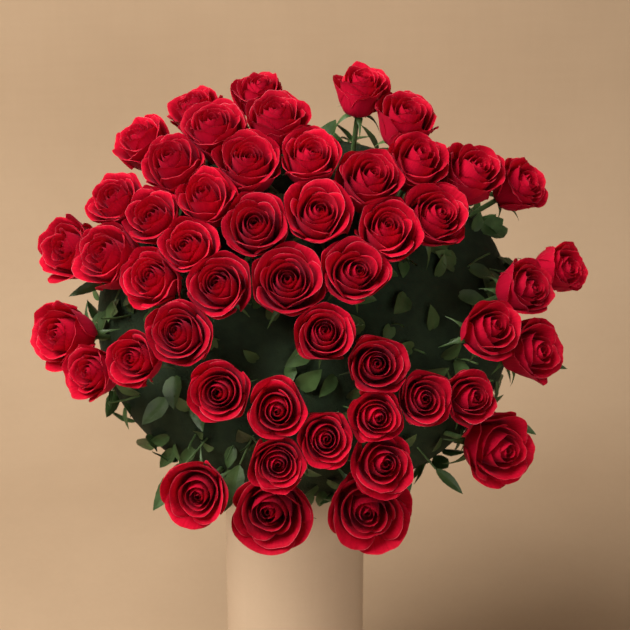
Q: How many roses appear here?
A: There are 50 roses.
